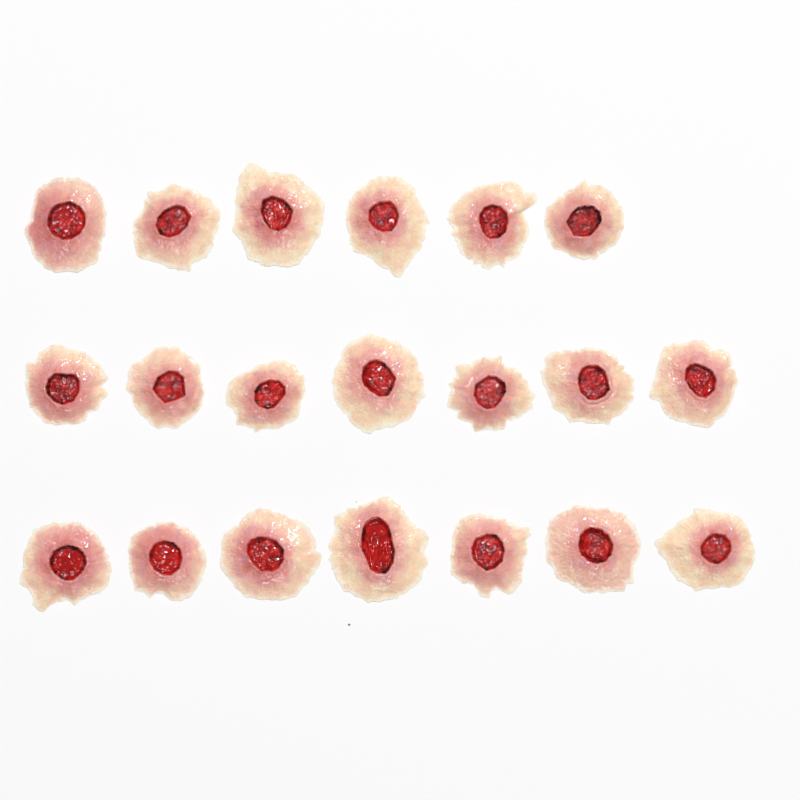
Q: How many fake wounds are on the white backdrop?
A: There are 20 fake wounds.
